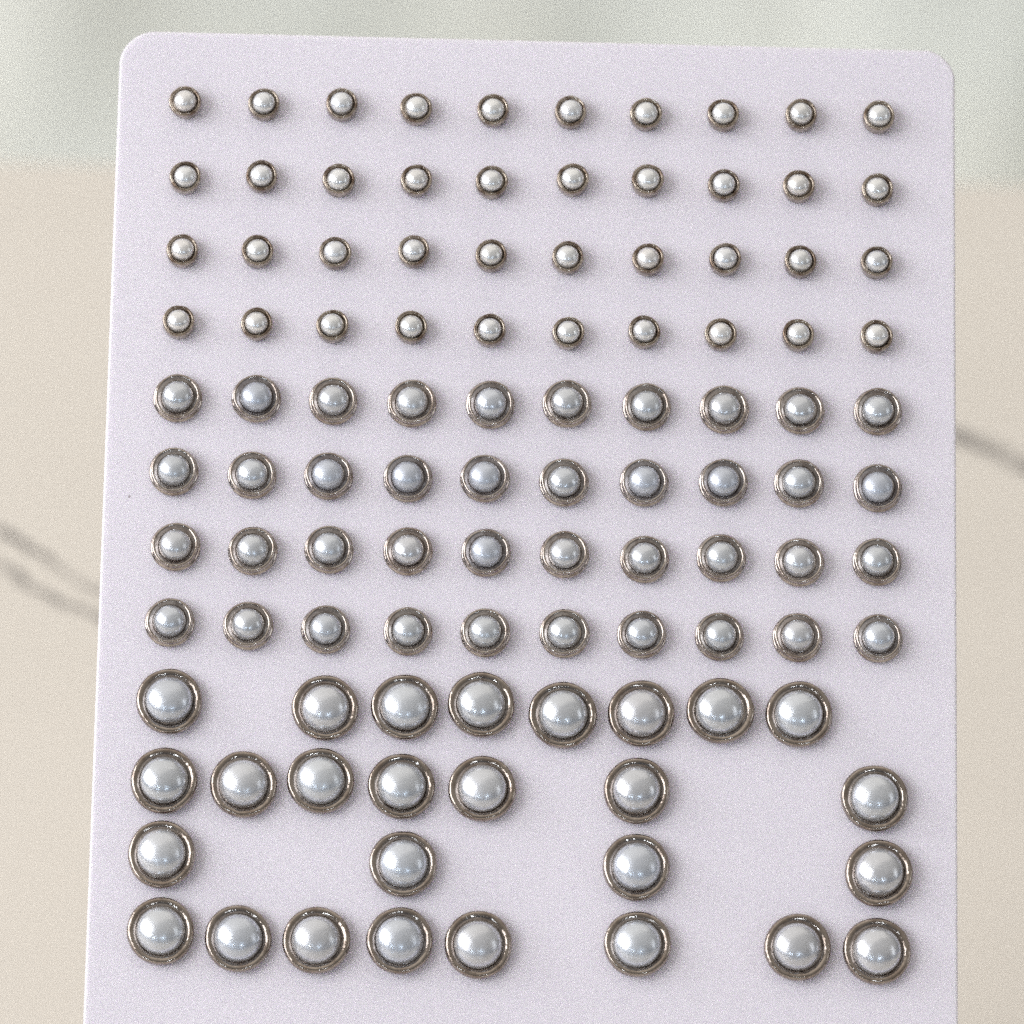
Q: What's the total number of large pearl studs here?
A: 27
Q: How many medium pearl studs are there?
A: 40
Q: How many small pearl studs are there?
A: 40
